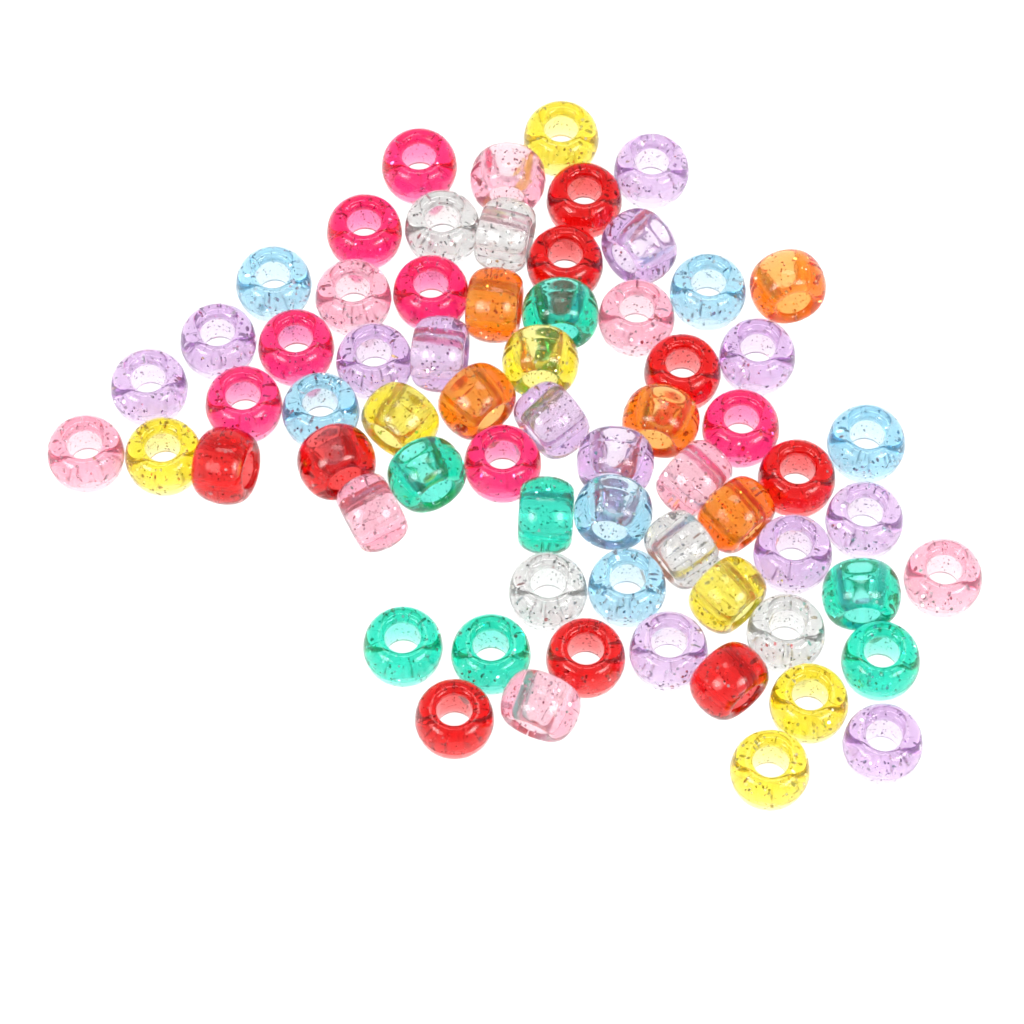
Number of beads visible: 67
